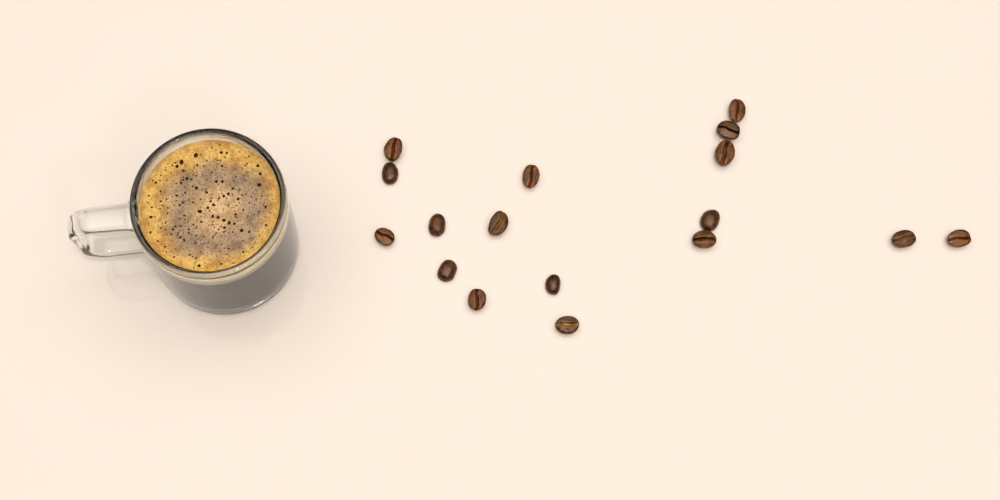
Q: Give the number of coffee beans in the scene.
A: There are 17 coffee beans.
